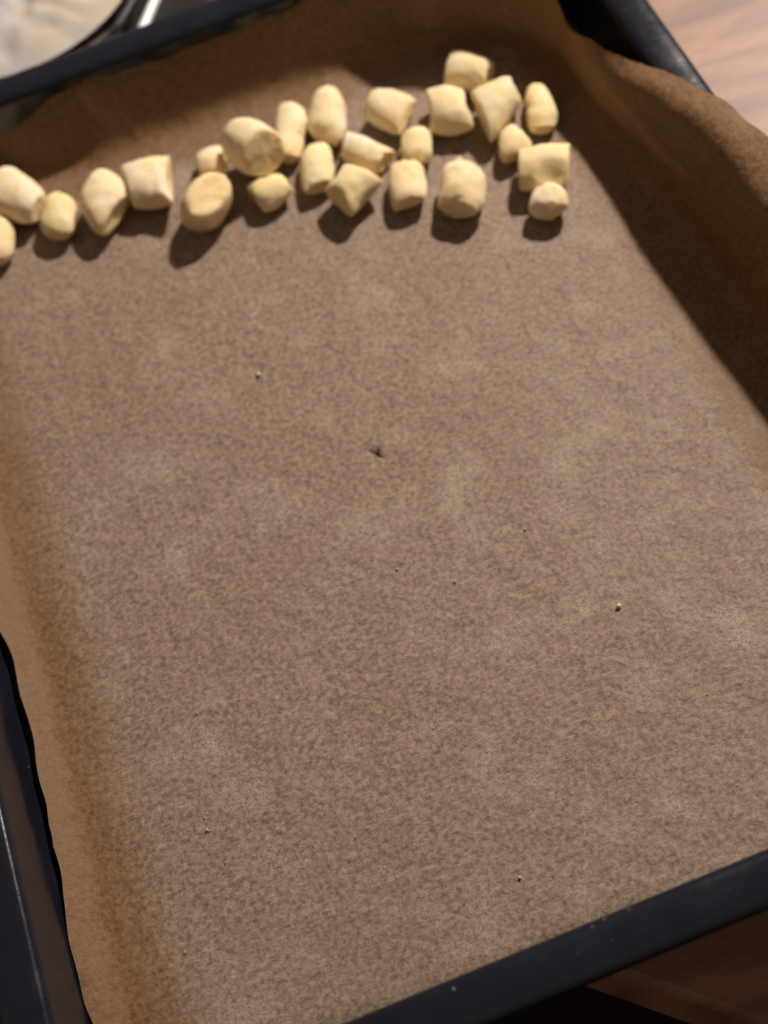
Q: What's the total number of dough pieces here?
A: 25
